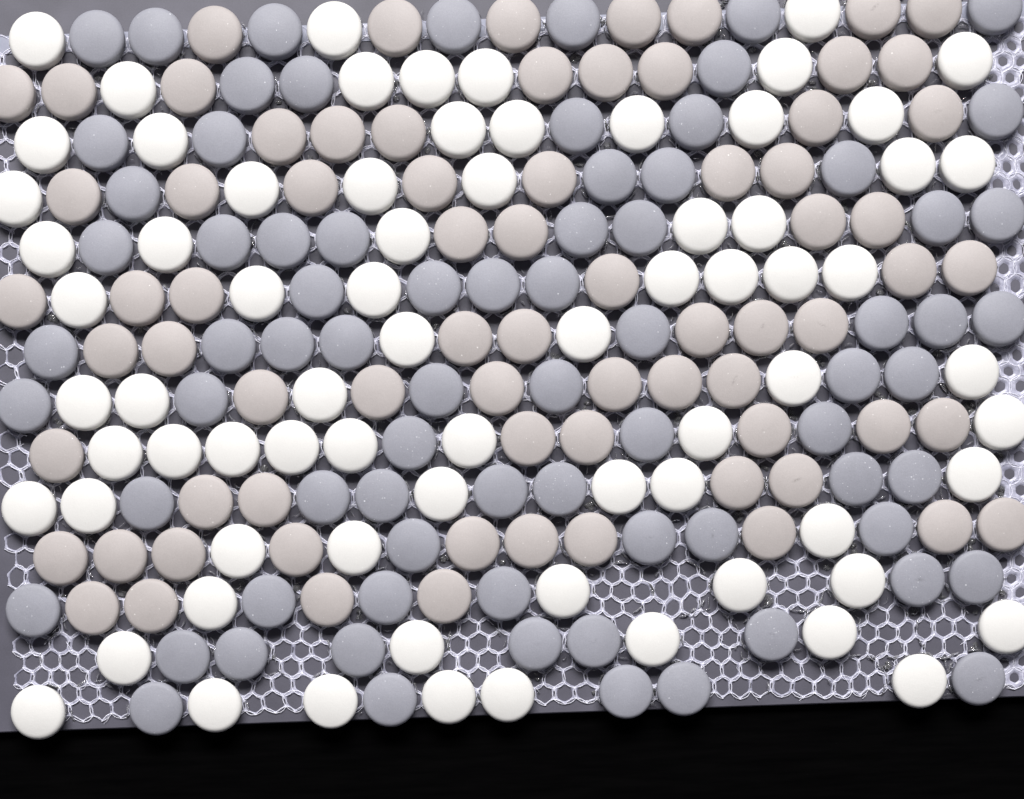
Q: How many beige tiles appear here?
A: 74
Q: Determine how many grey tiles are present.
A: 76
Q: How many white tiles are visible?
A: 73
